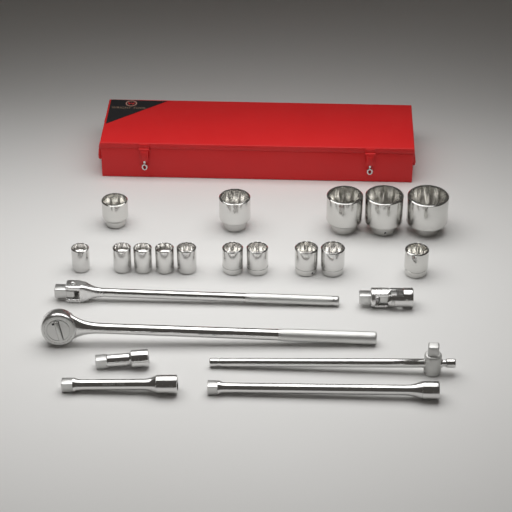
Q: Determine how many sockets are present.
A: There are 15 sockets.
